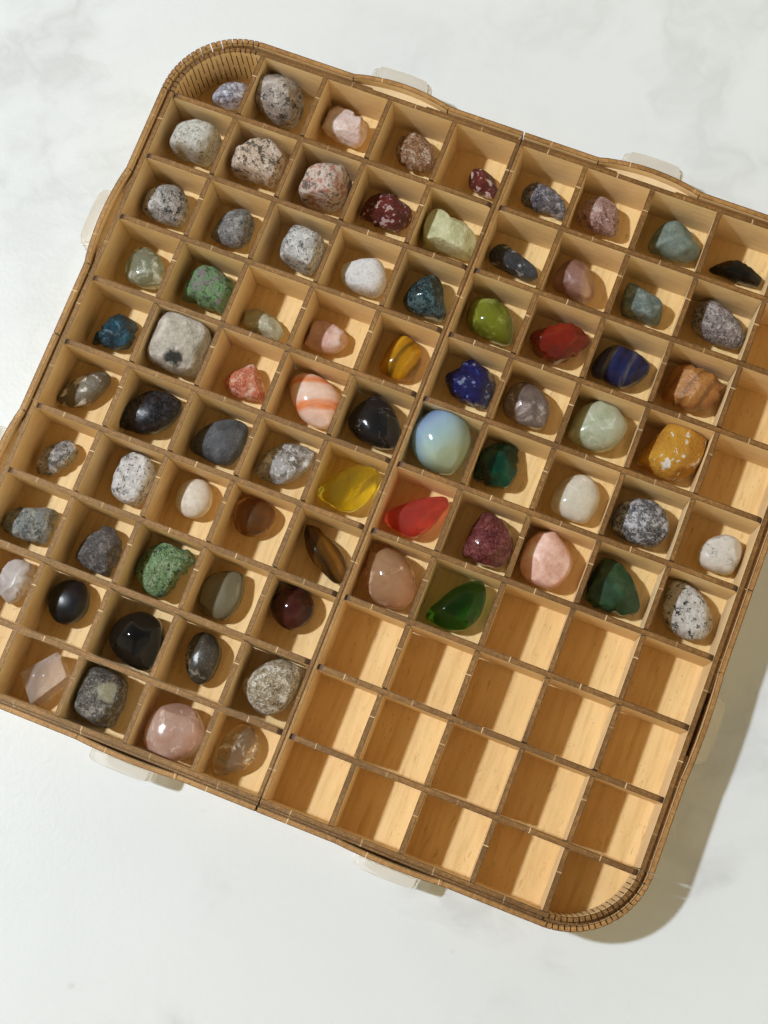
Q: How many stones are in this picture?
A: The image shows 77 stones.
